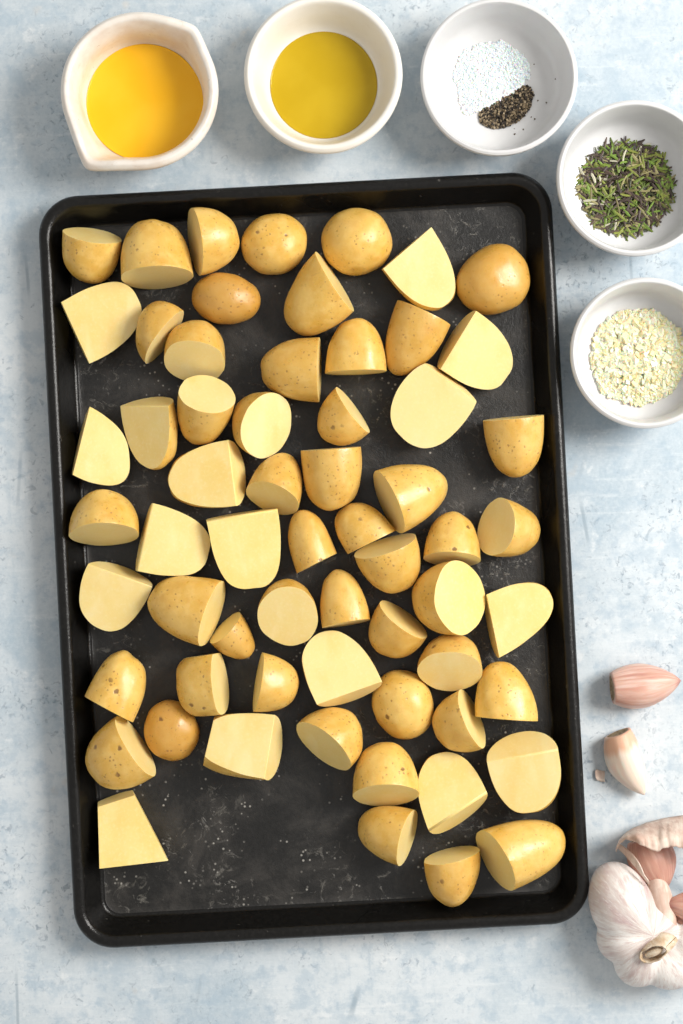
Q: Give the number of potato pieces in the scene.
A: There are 62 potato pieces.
